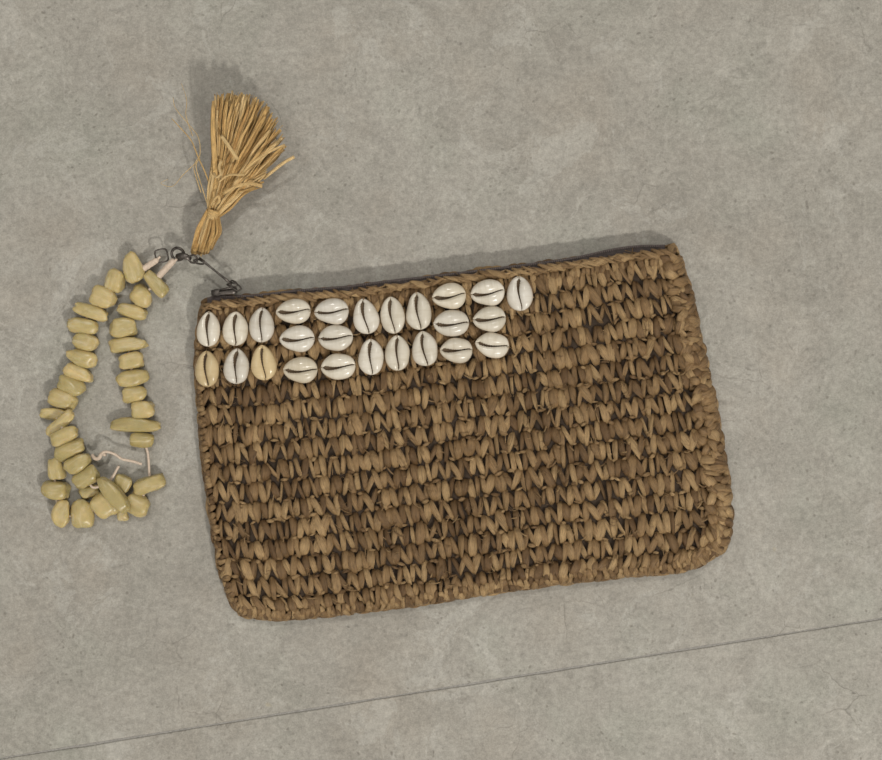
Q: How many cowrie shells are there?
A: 25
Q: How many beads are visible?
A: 38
